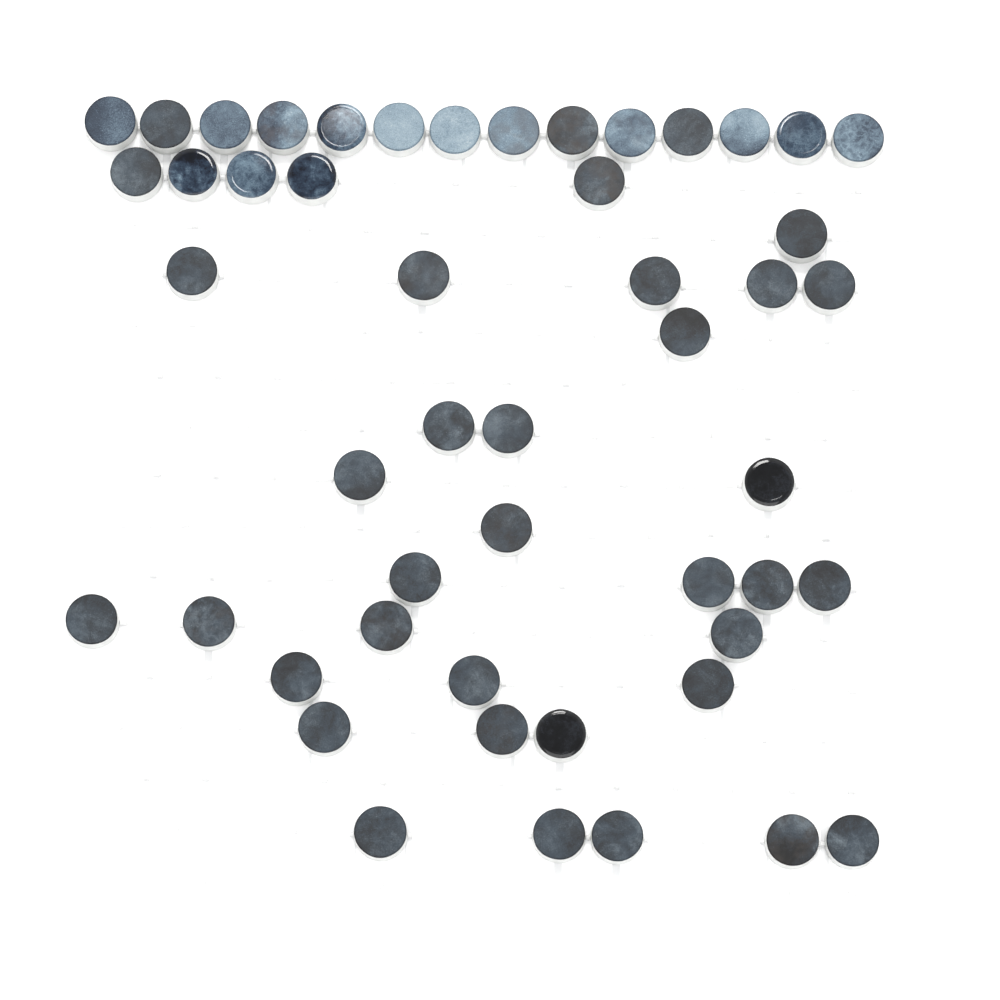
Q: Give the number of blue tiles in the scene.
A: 14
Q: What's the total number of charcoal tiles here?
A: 36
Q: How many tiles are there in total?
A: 50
